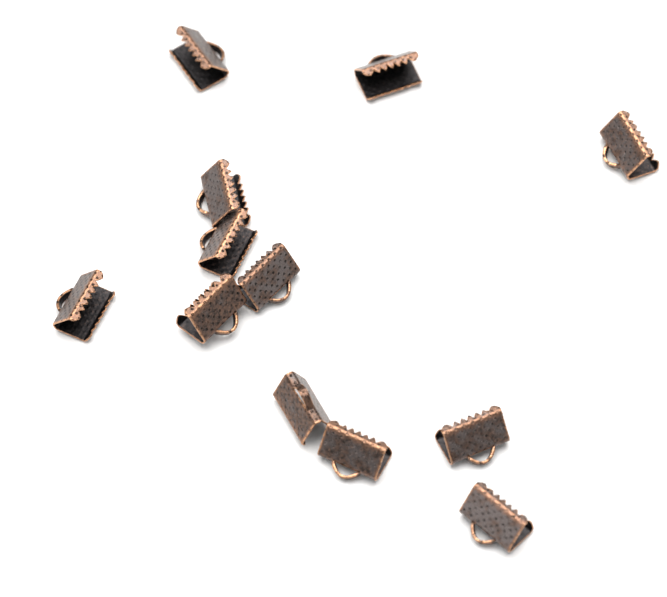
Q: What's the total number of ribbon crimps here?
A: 12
